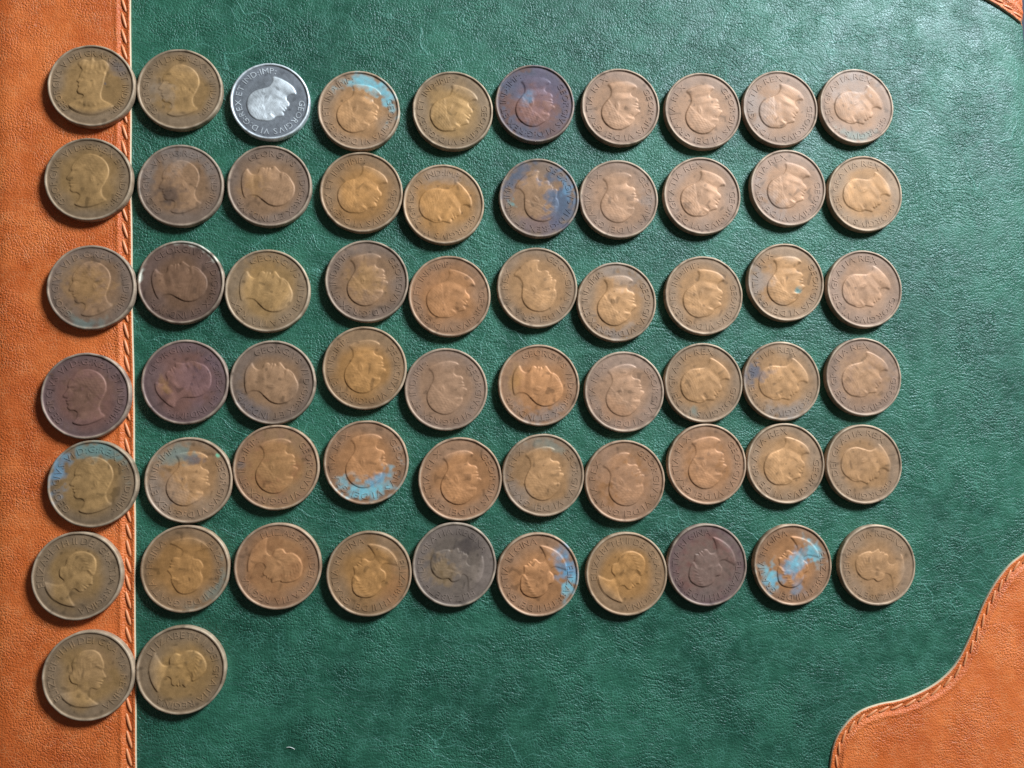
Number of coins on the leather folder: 62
